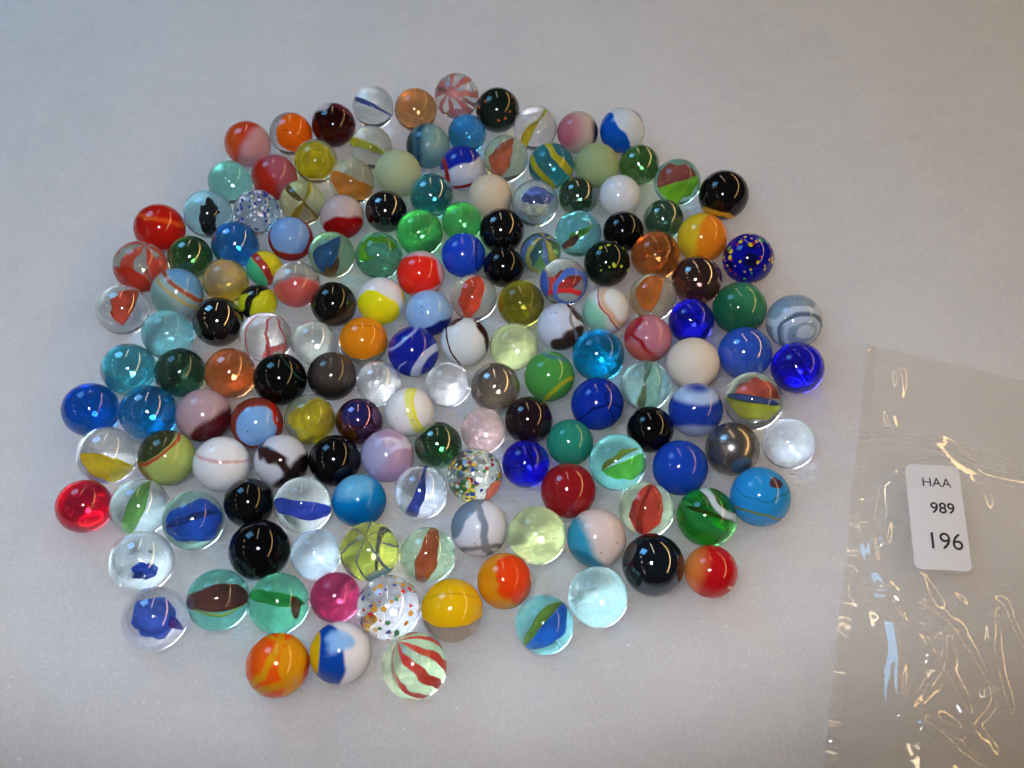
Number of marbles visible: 158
